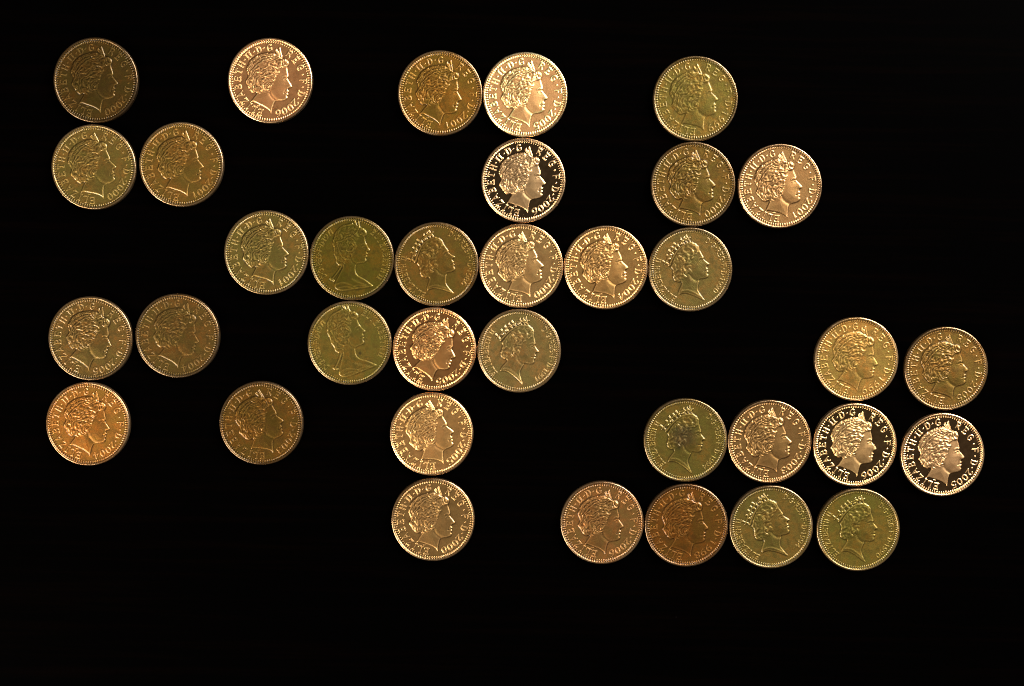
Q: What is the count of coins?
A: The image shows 35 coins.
